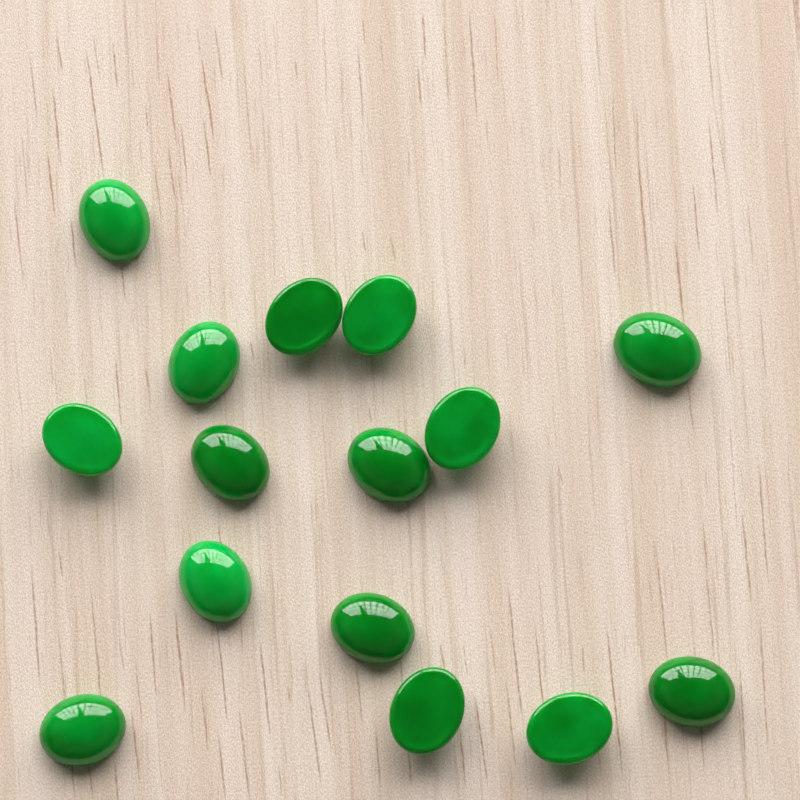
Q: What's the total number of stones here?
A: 15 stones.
